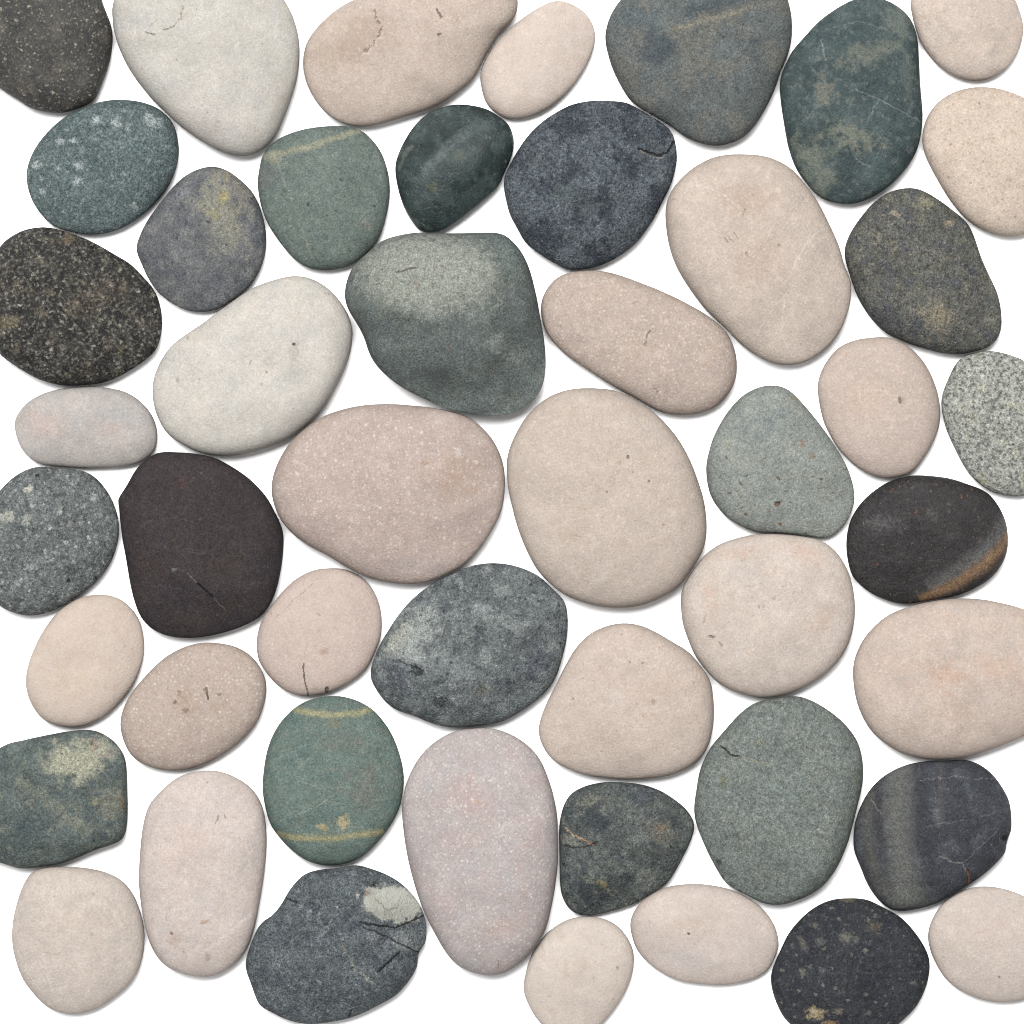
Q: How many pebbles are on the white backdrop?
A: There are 48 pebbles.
